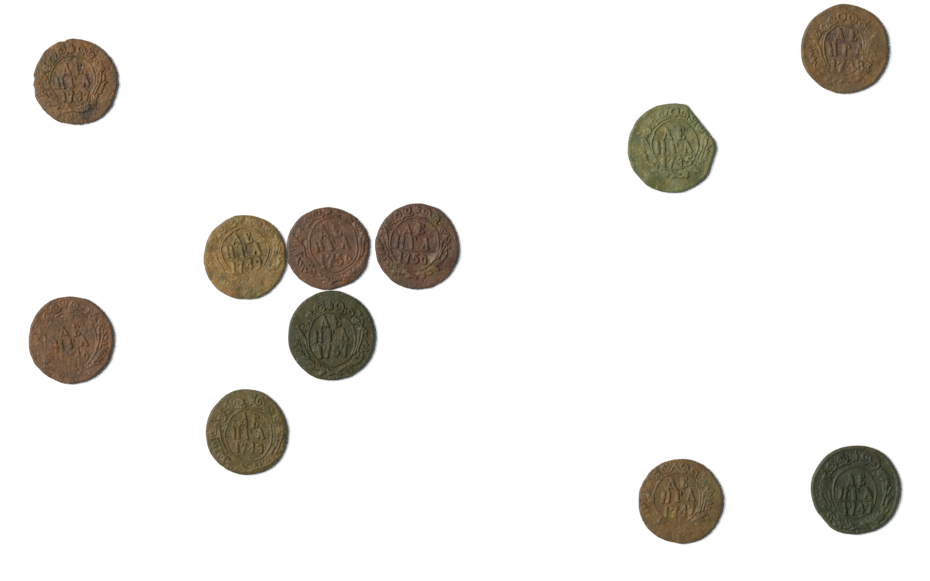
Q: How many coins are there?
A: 11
